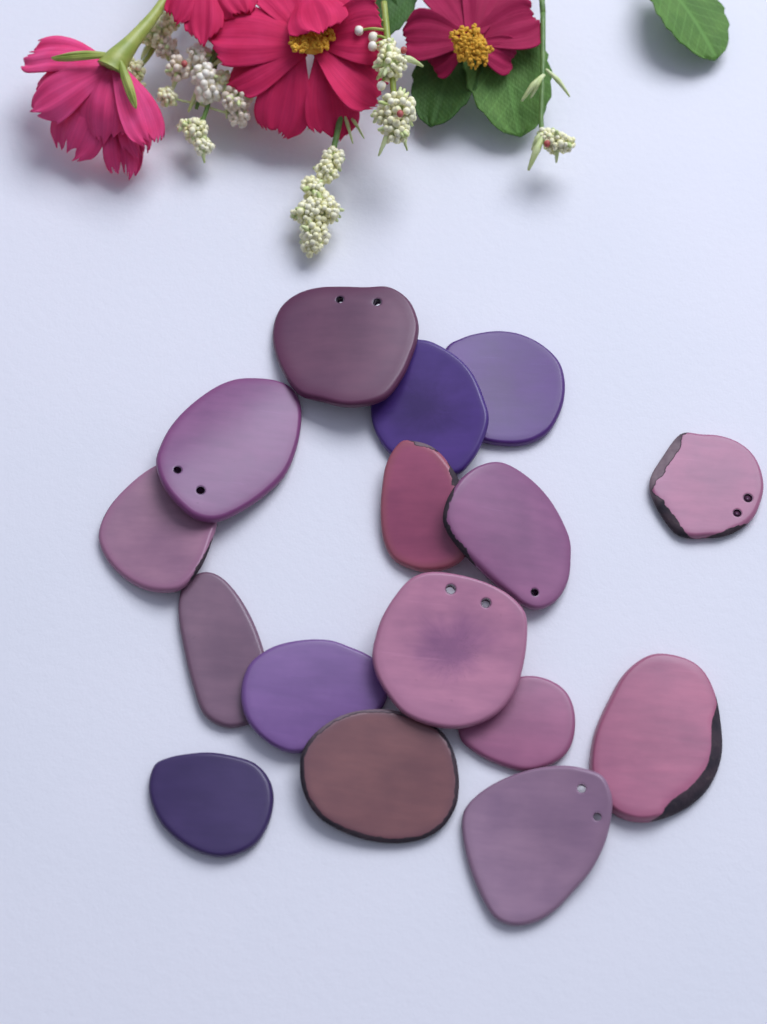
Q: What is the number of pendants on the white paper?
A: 16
